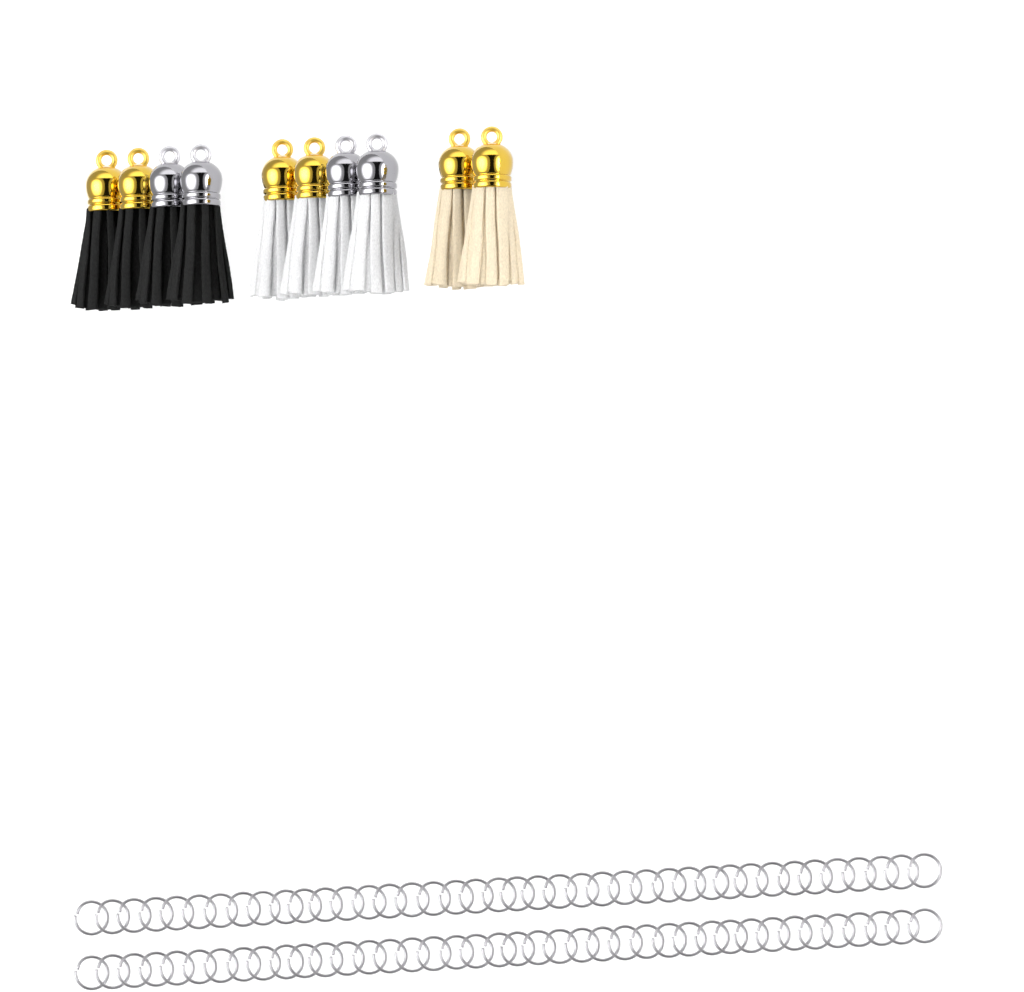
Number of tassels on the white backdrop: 10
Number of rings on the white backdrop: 80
